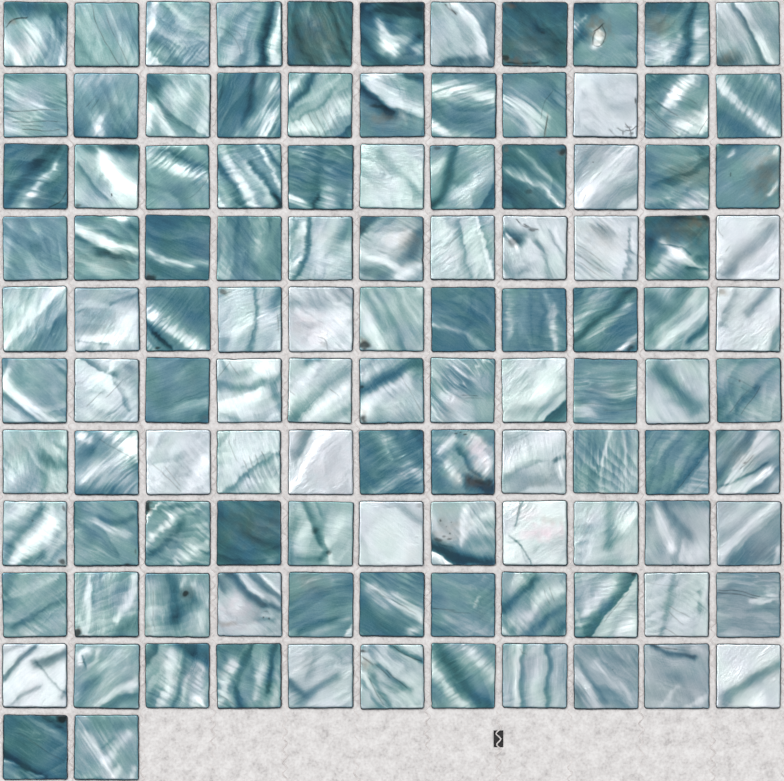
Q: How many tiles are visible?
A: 112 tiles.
